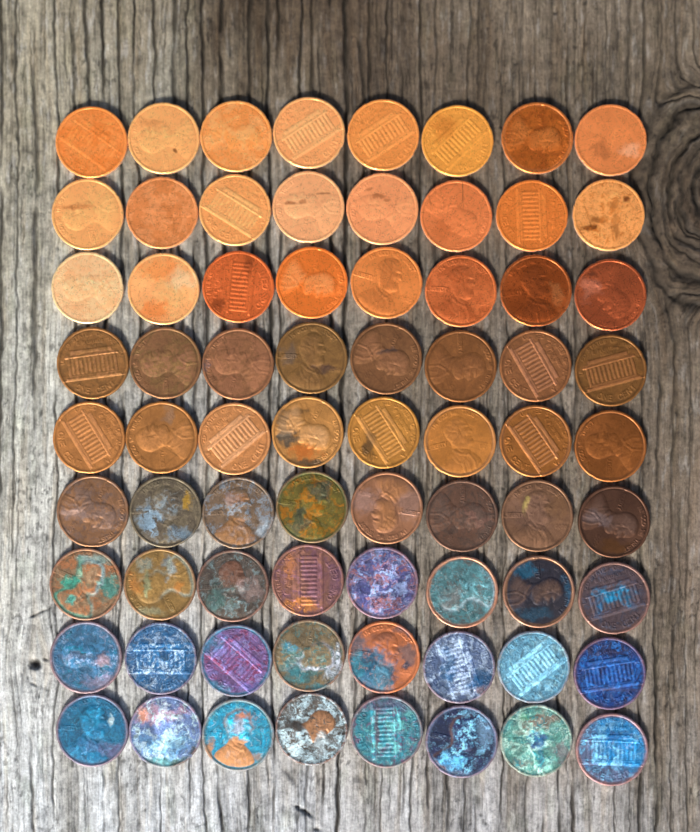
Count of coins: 72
